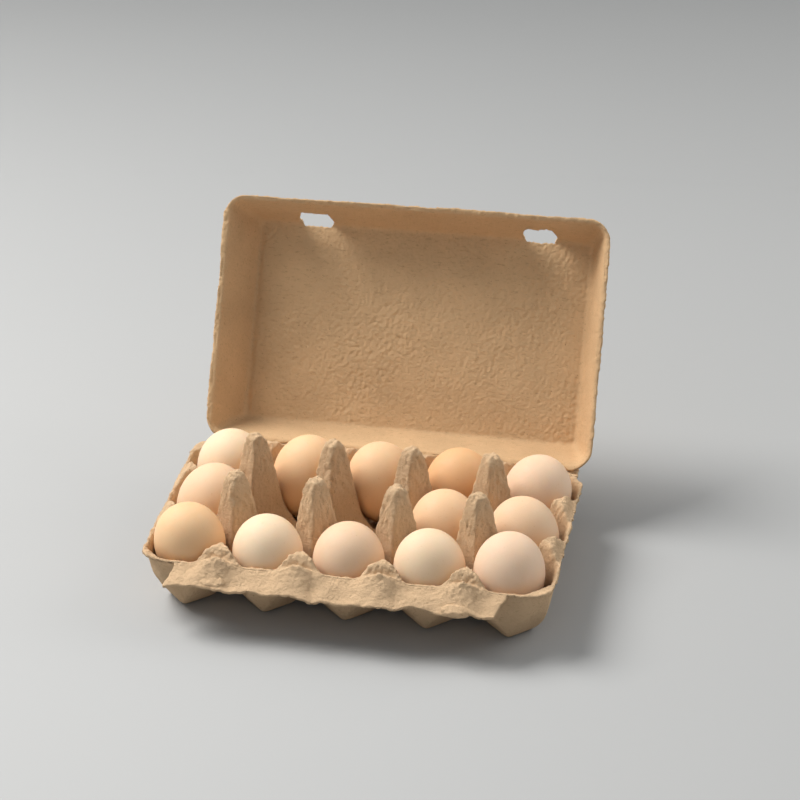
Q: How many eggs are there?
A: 13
